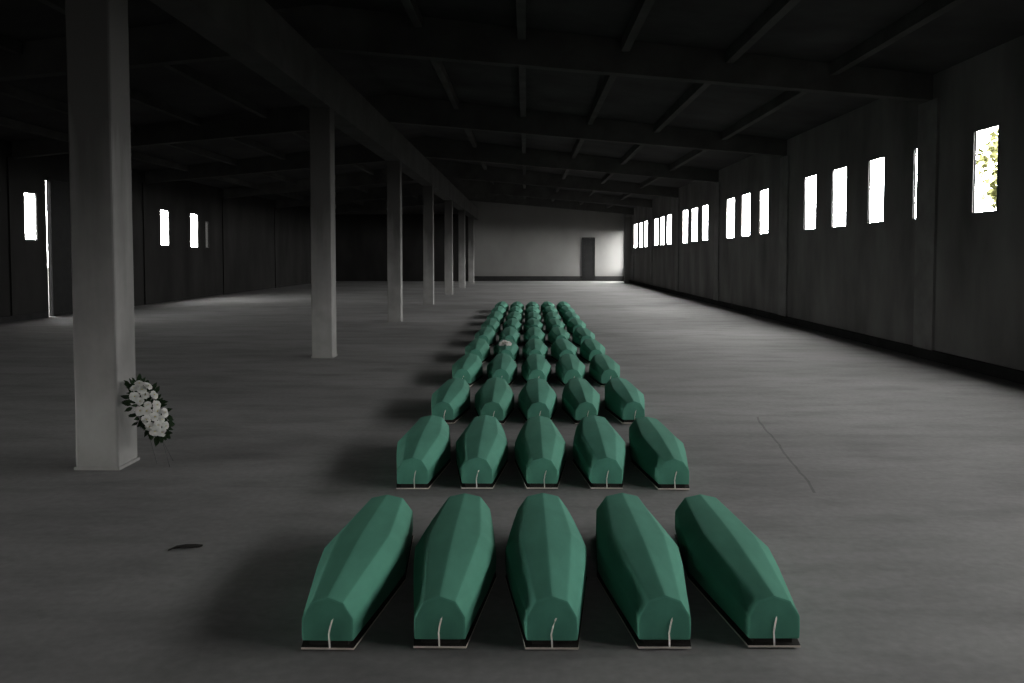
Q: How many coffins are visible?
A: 50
